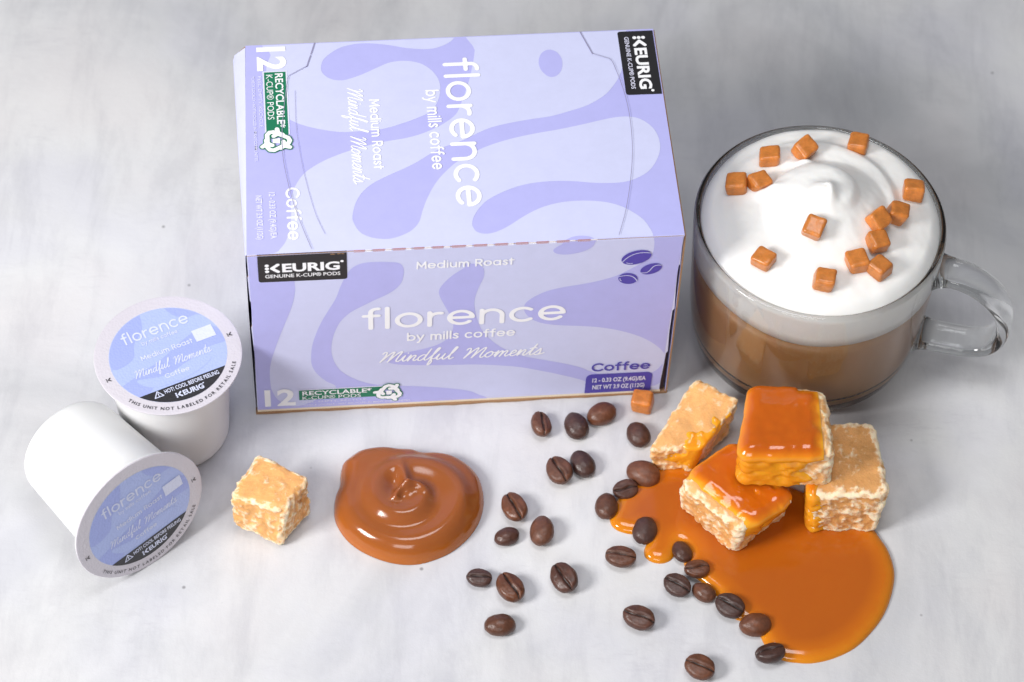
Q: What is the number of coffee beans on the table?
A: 27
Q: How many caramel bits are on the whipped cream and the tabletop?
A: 15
